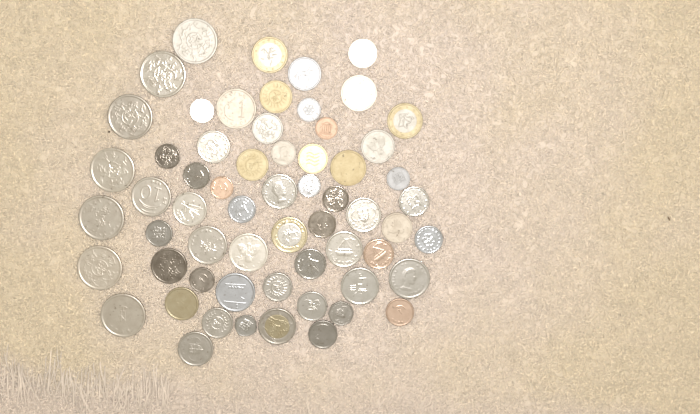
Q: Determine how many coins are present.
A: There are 61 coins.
